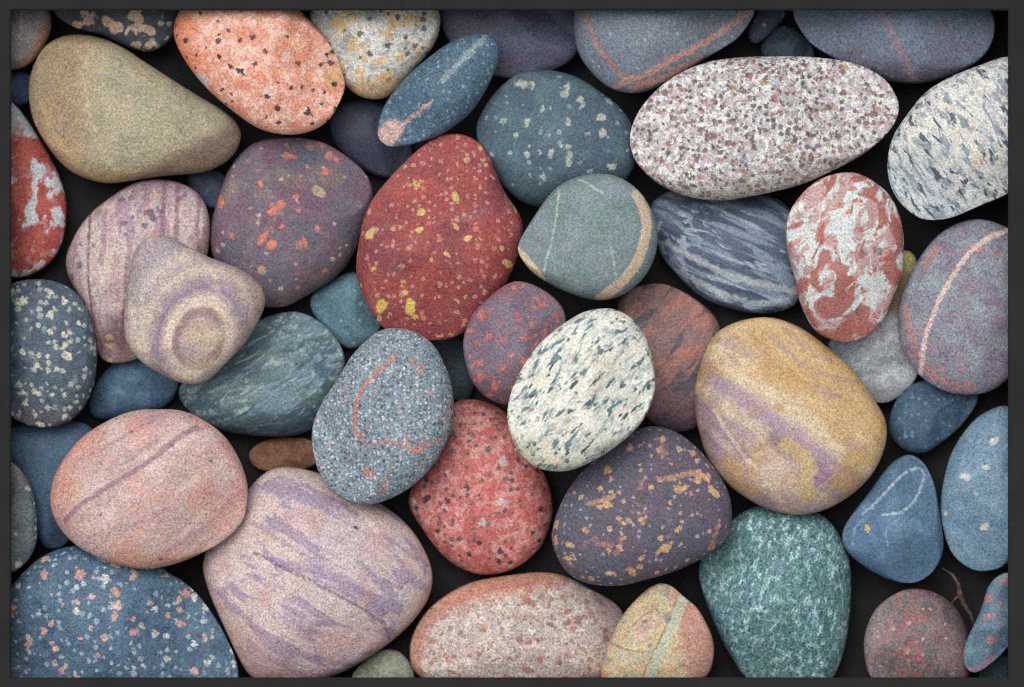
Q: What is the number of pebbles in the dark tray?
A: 55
